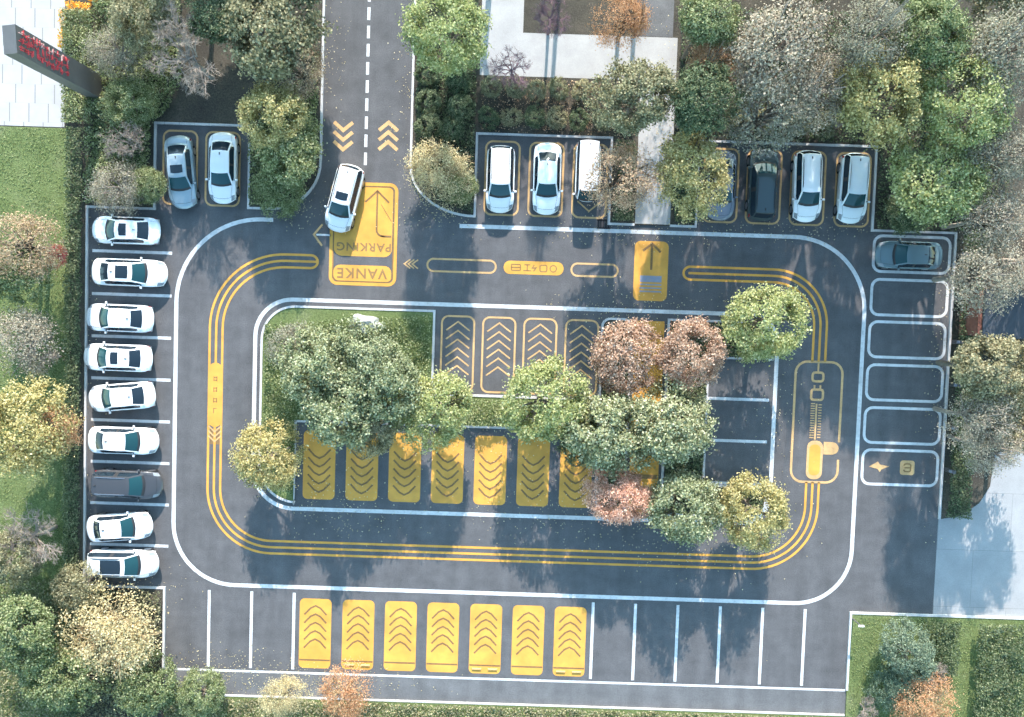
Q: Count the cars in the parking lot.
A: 20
